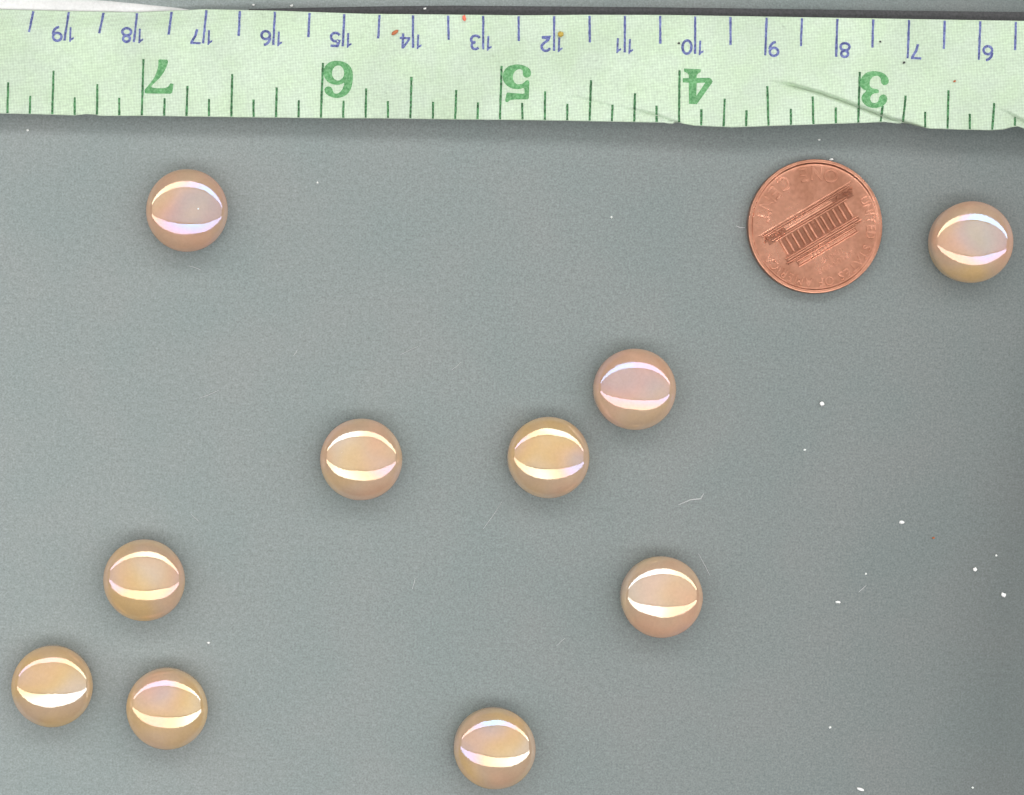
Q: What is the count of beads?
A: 10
